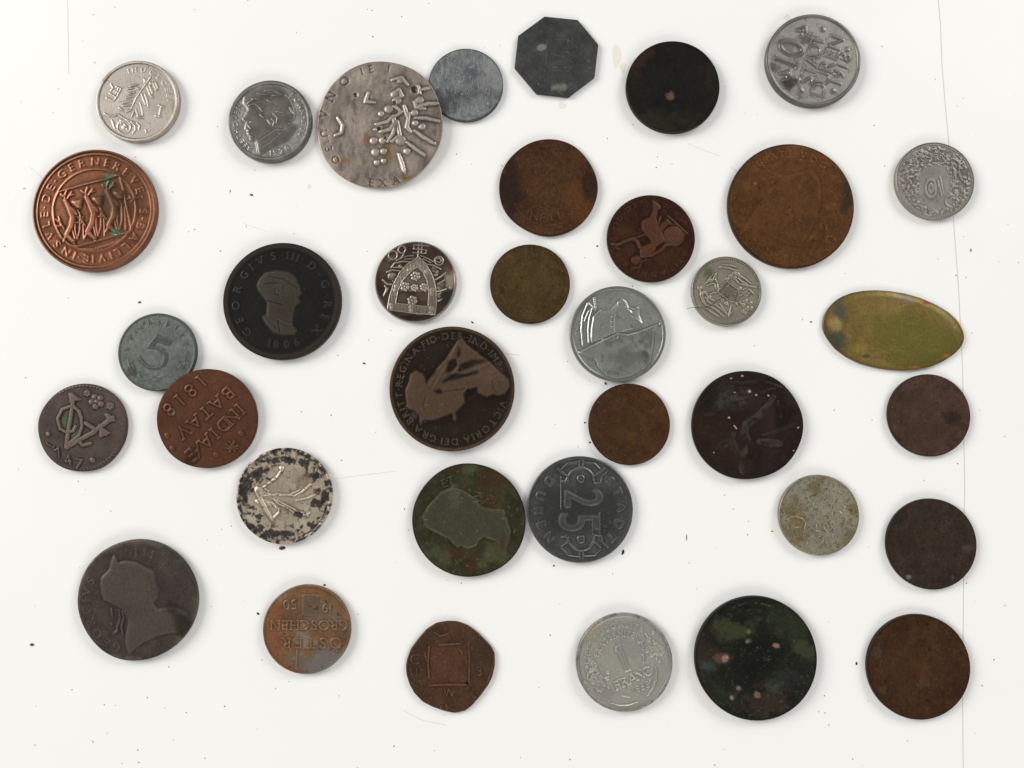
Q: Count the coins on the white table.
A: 36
